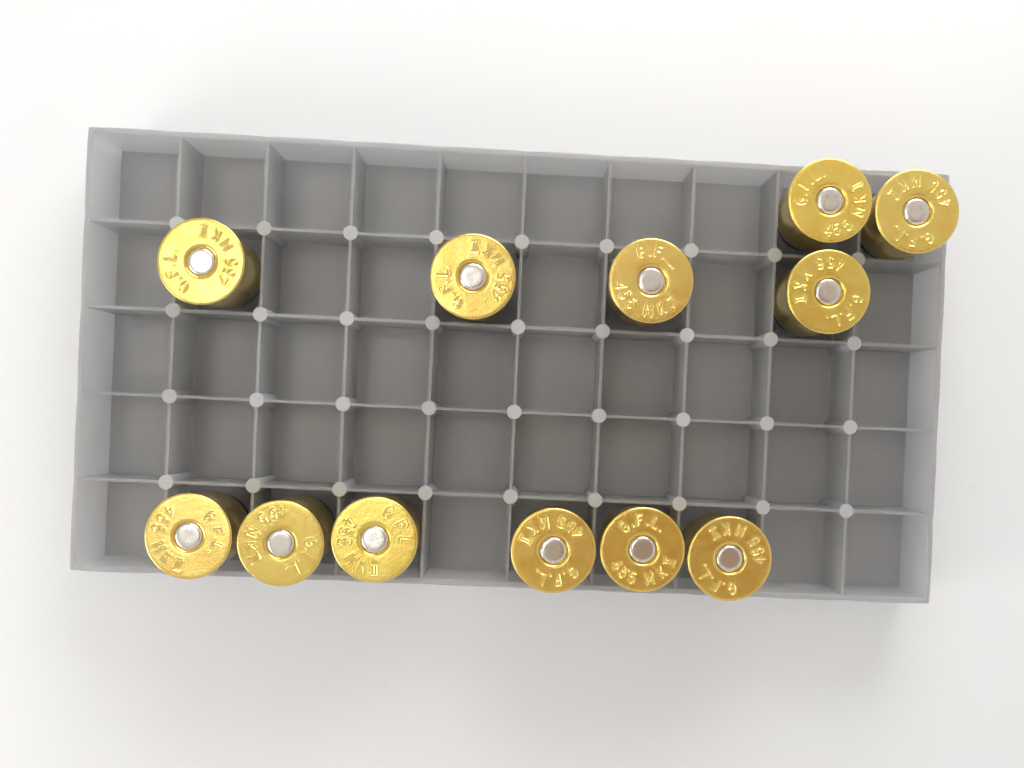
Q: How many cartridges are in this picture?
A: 12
